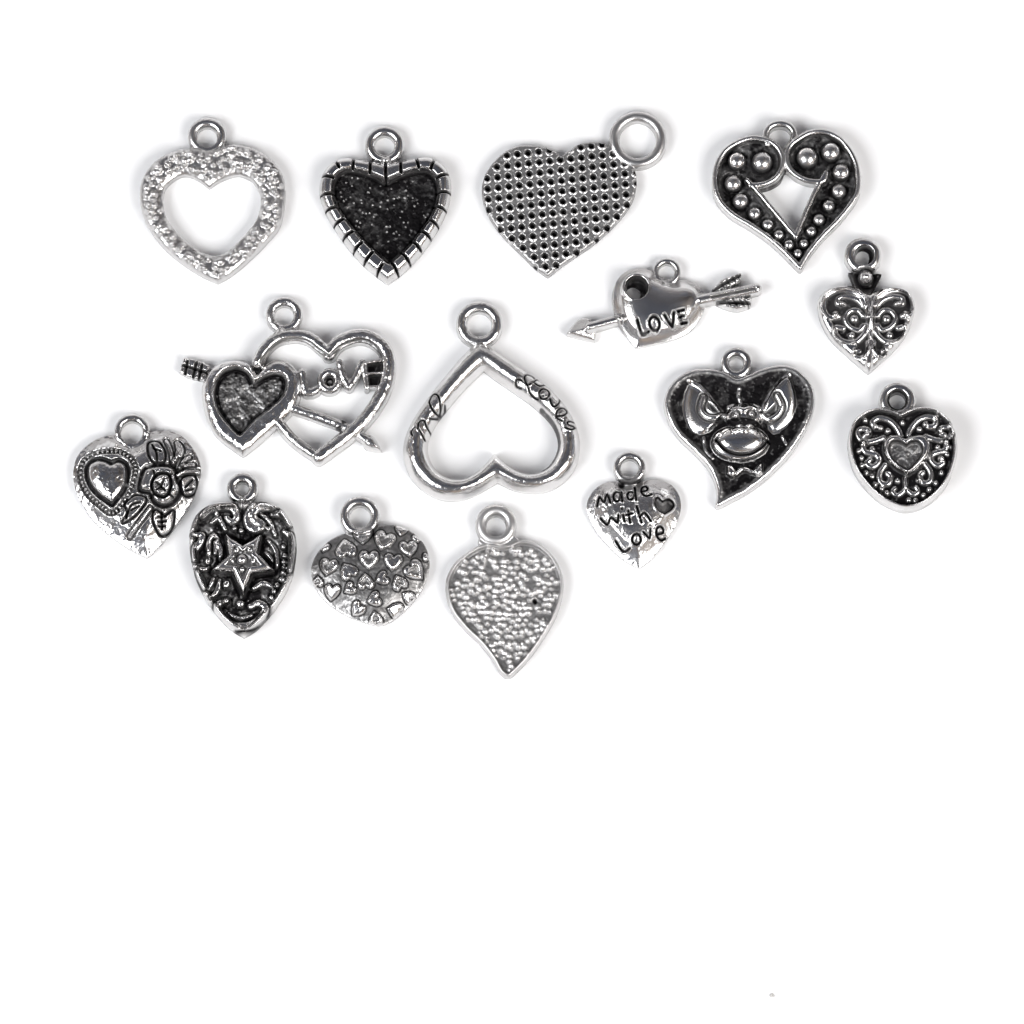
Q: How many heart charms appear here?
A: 15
